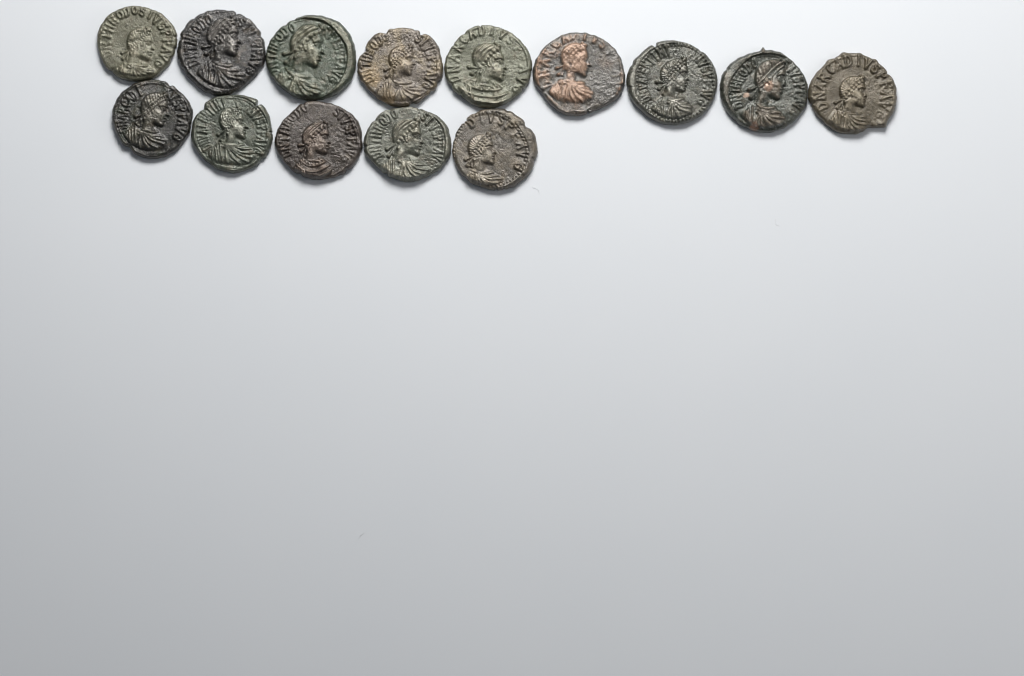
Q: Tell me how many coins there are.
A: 14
